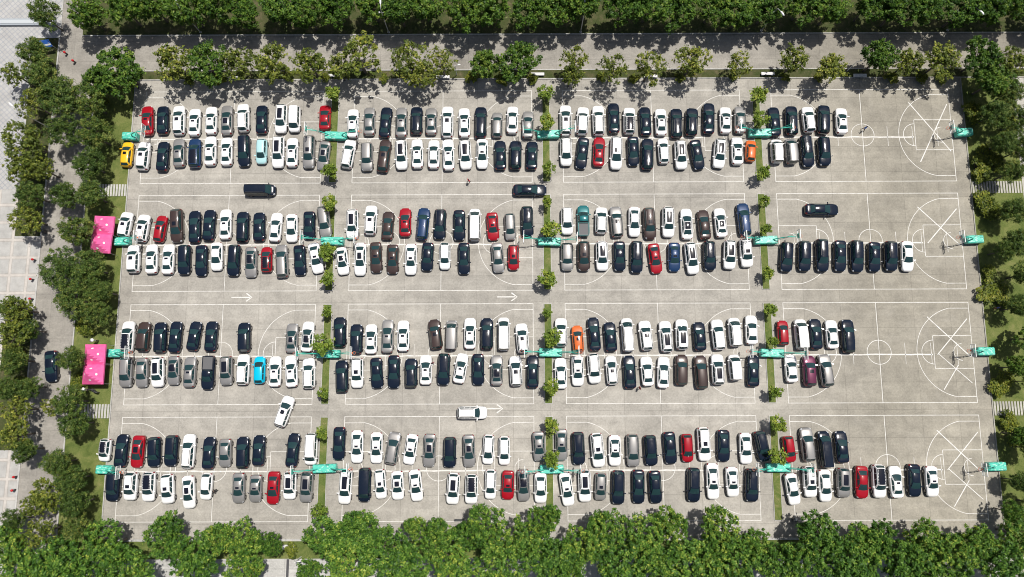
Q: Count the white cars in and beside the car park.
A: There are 138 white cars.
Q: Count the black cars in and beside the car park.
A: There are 99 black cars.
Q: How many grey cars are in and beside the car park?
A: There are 43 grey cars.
